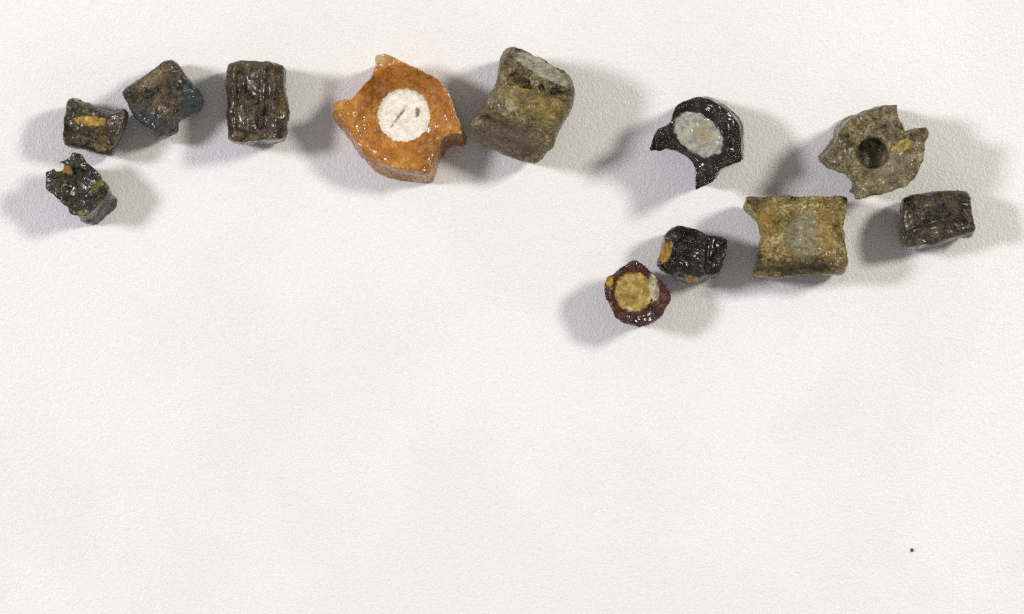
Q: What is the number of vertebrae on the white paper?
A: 12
